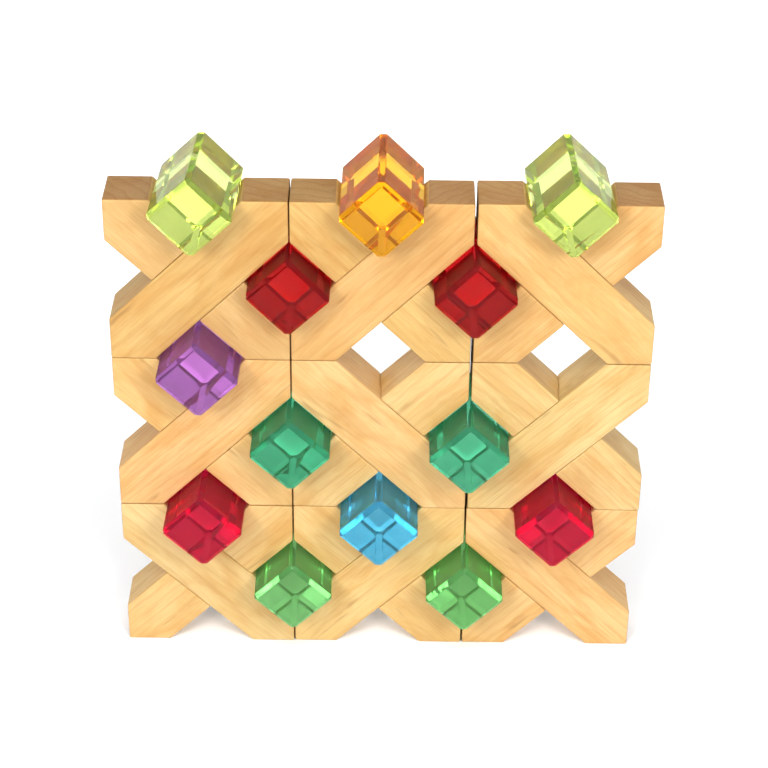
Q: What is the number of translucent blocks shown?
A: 13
